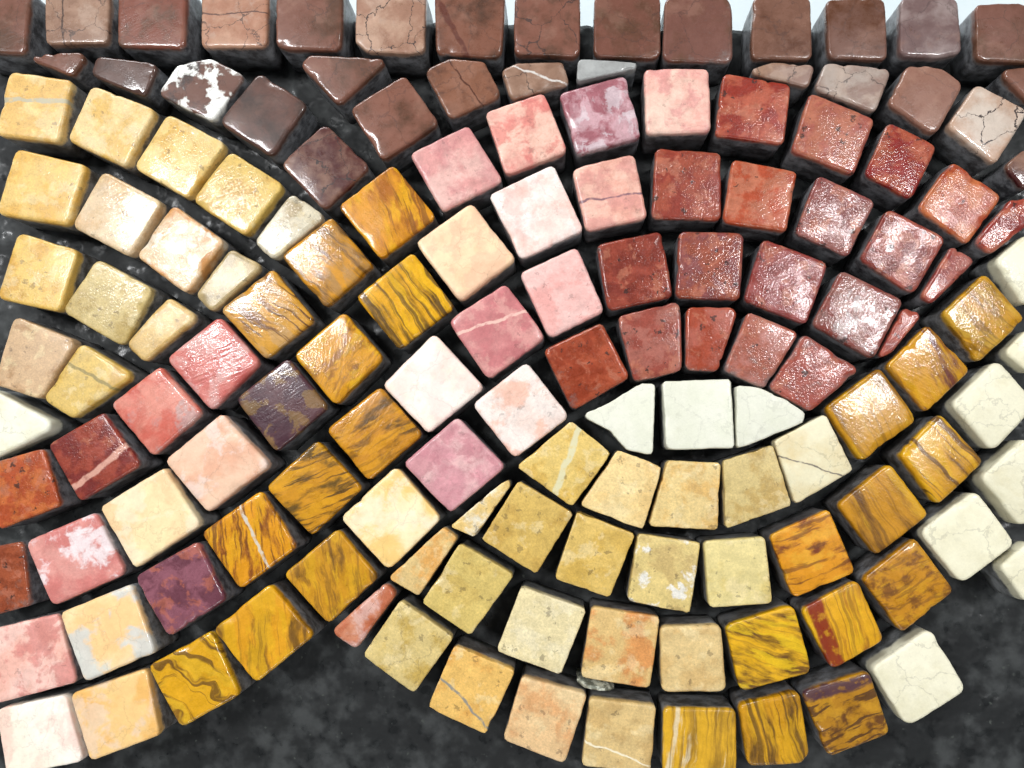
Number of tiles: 145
